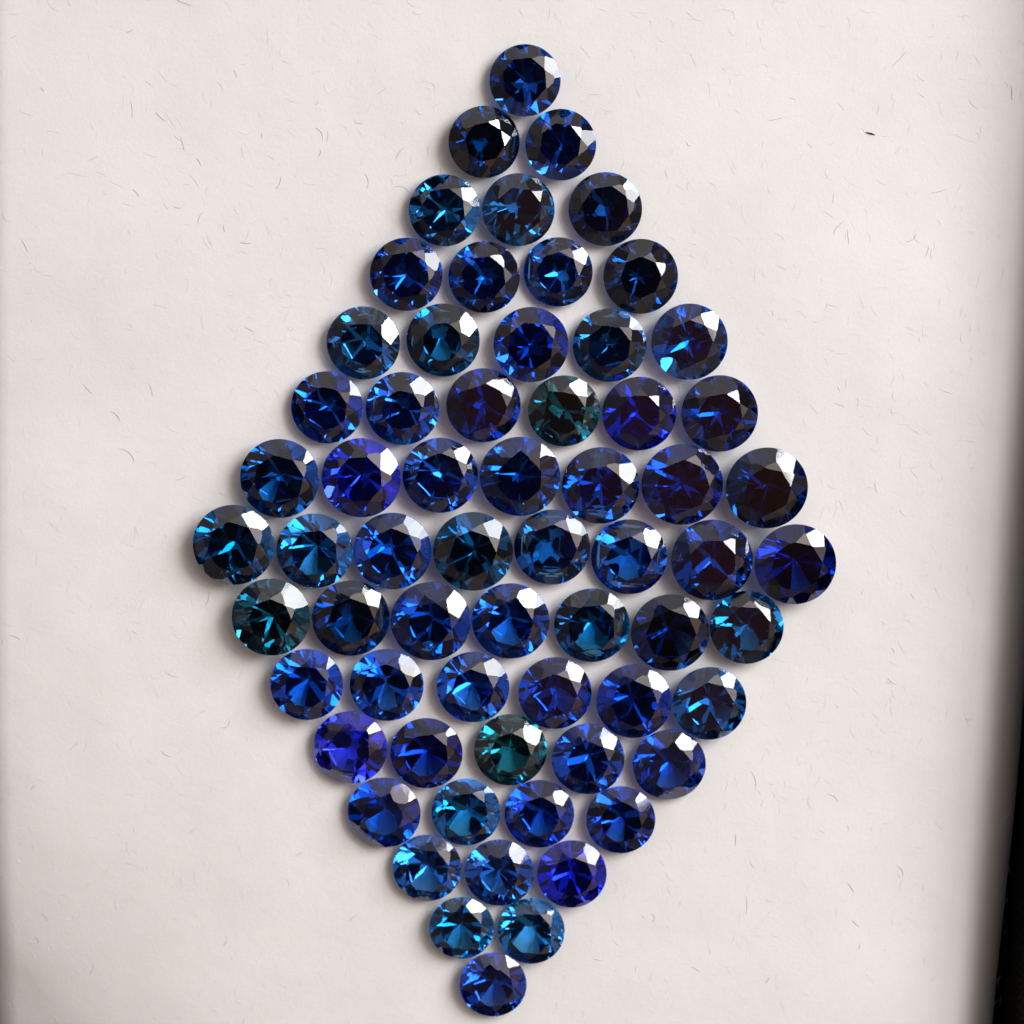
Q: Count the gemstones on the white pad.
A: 64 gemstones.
